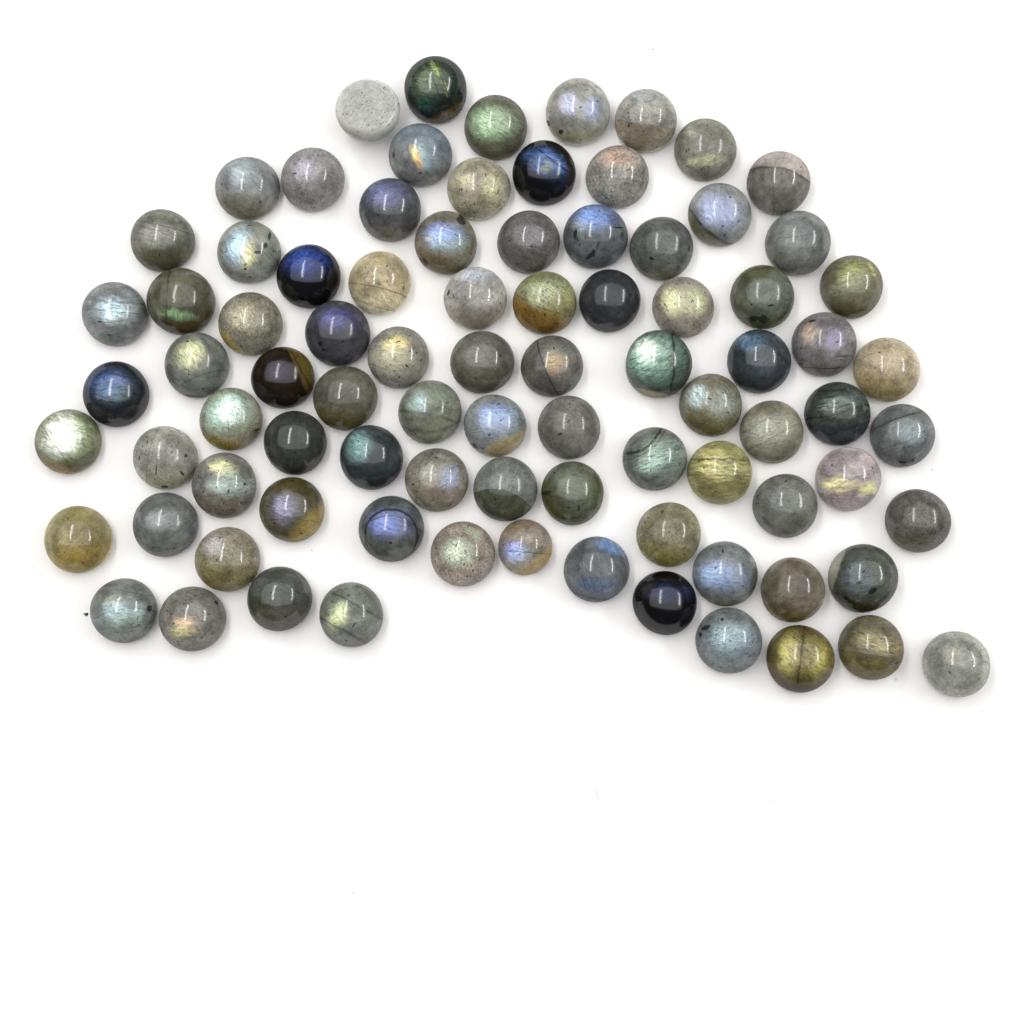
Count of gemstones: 87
